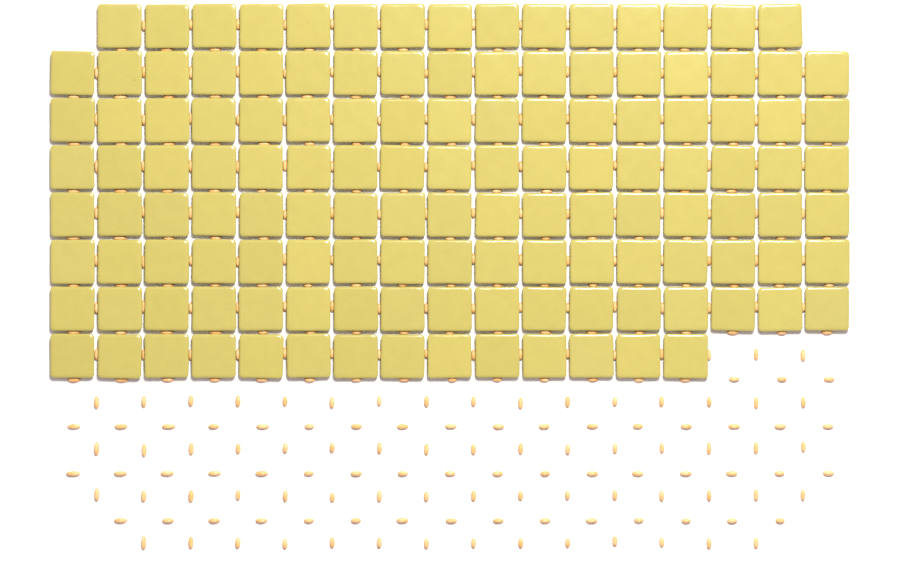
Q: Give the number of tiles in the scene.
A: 131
